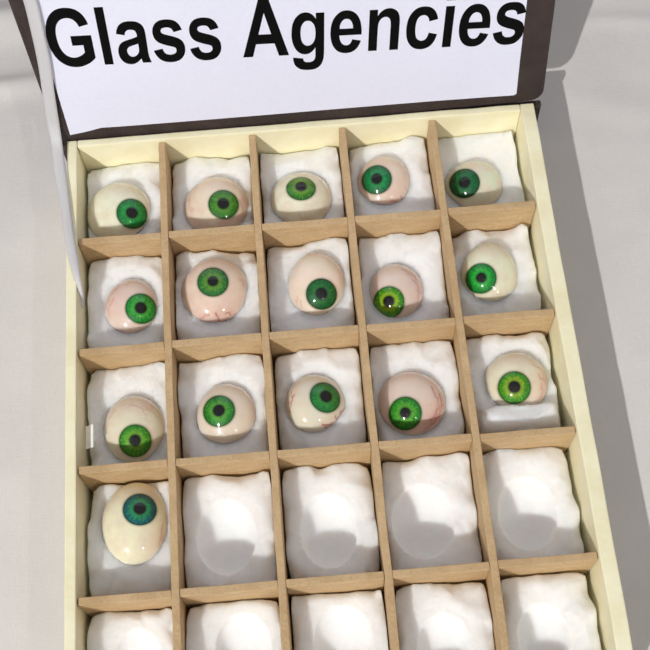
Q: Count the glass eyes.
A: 16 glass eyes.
